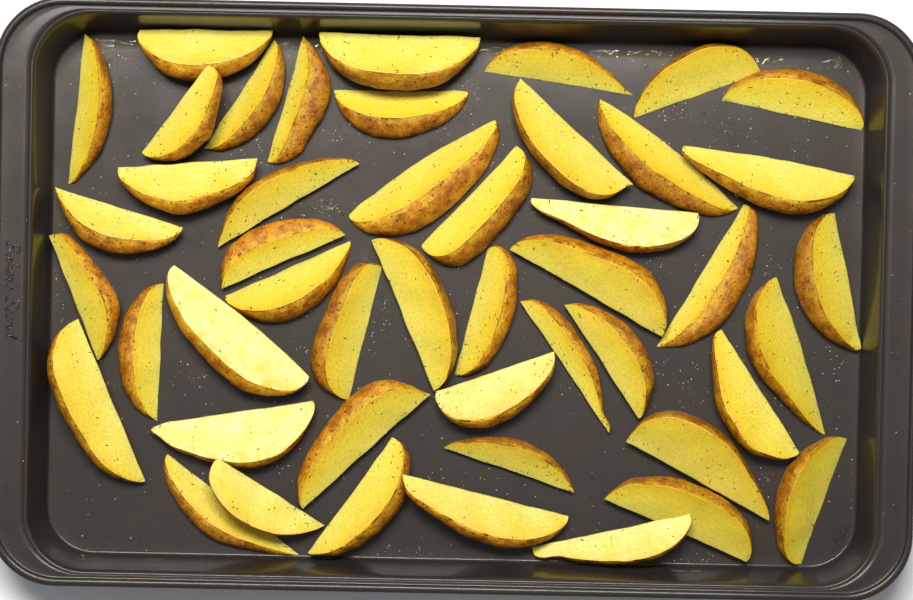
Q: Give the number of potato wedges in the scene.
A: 47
